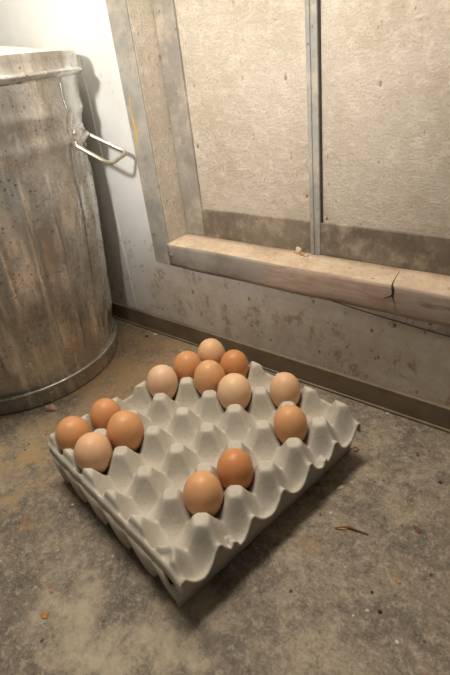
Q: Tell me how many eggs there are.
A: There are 14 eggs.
